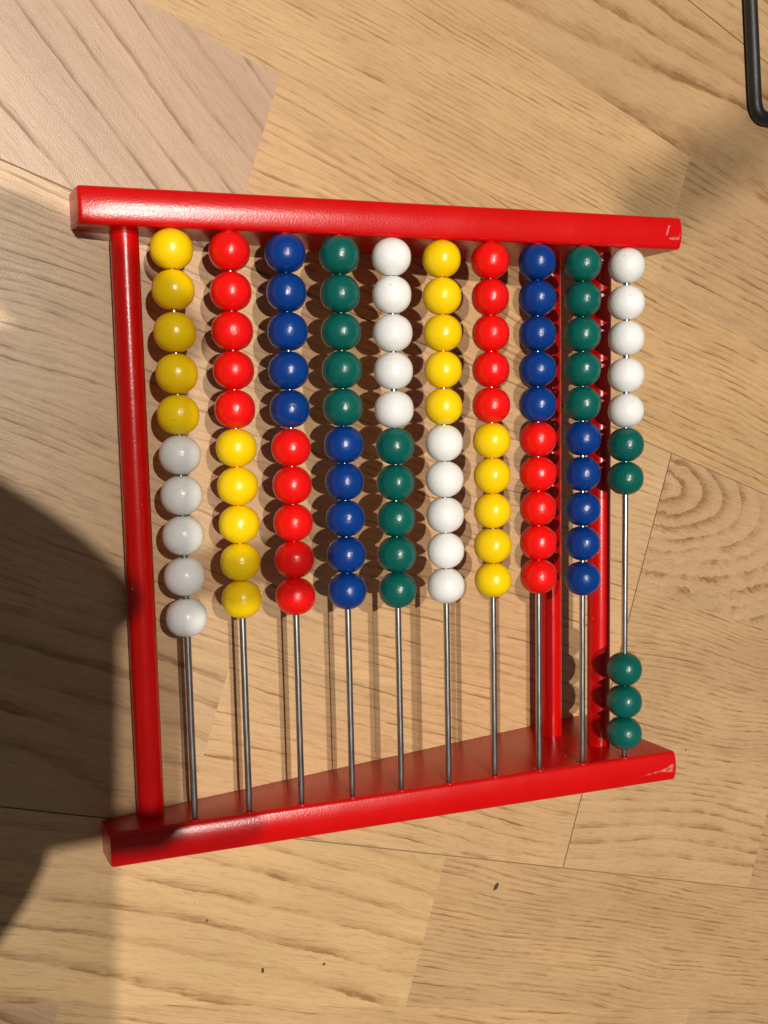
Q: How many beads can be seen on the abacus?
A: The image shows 100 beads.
